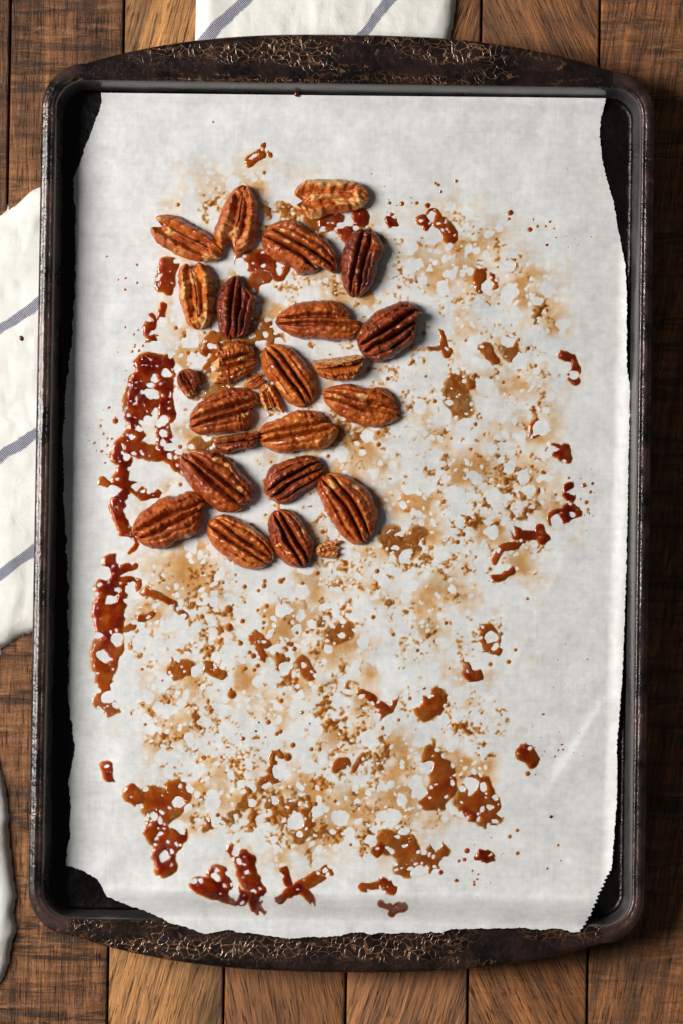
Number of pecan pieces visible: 26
